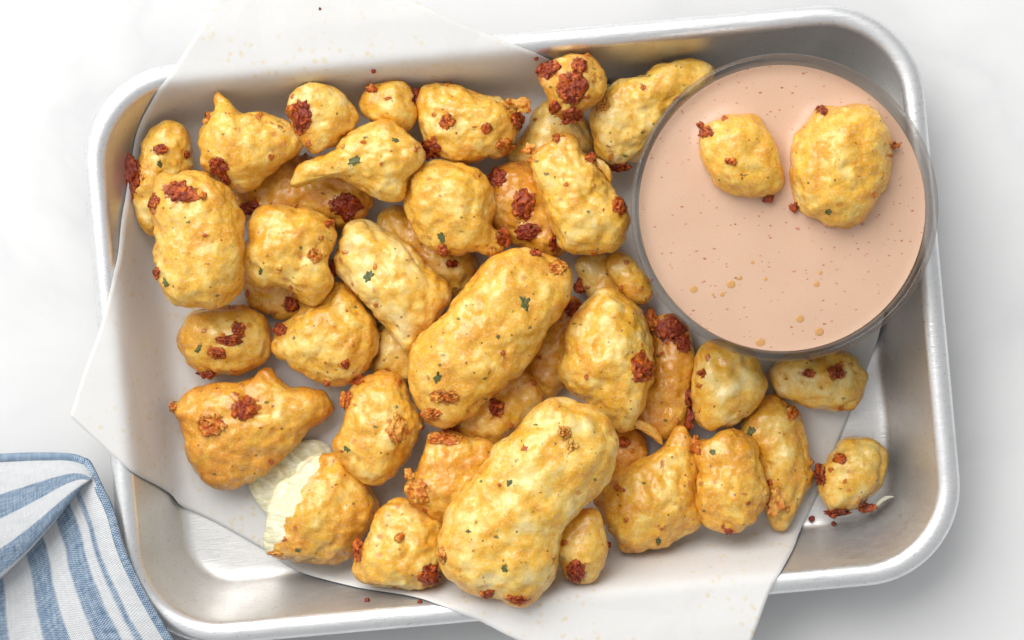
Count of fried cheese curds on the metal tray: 44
